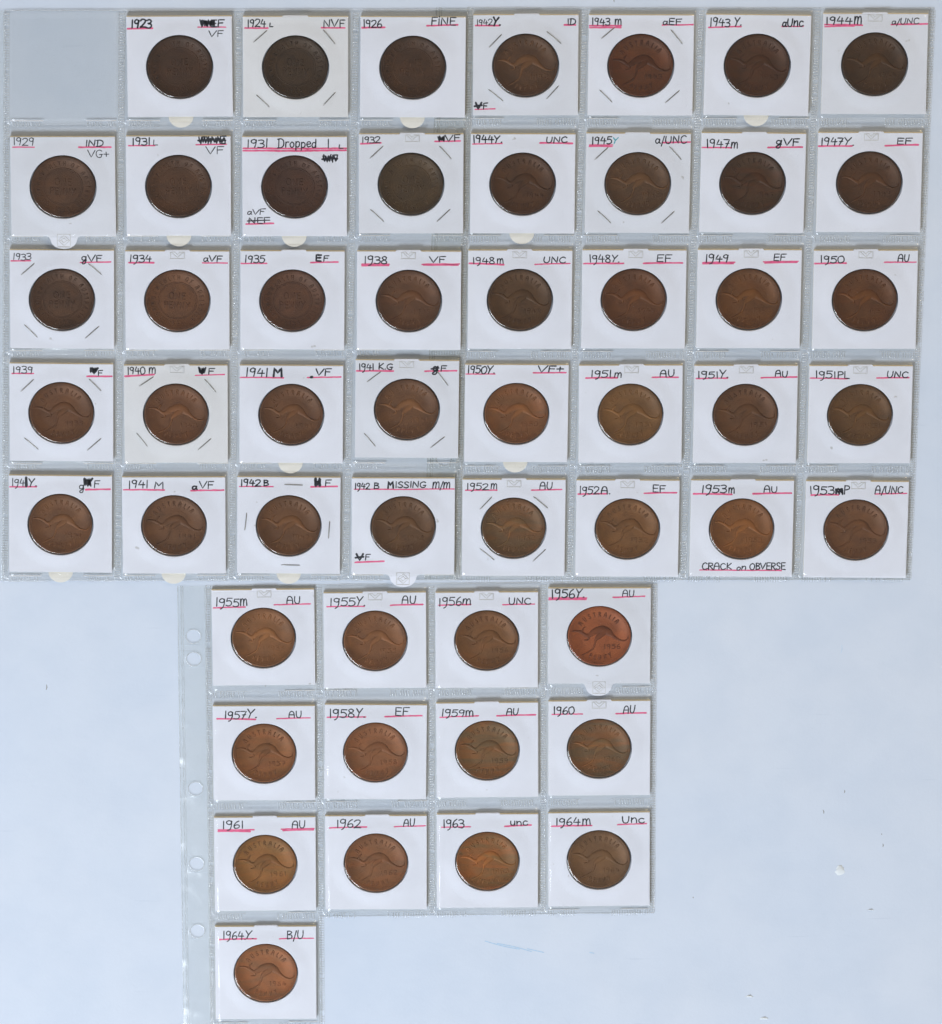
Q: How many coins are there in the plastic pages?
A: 52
